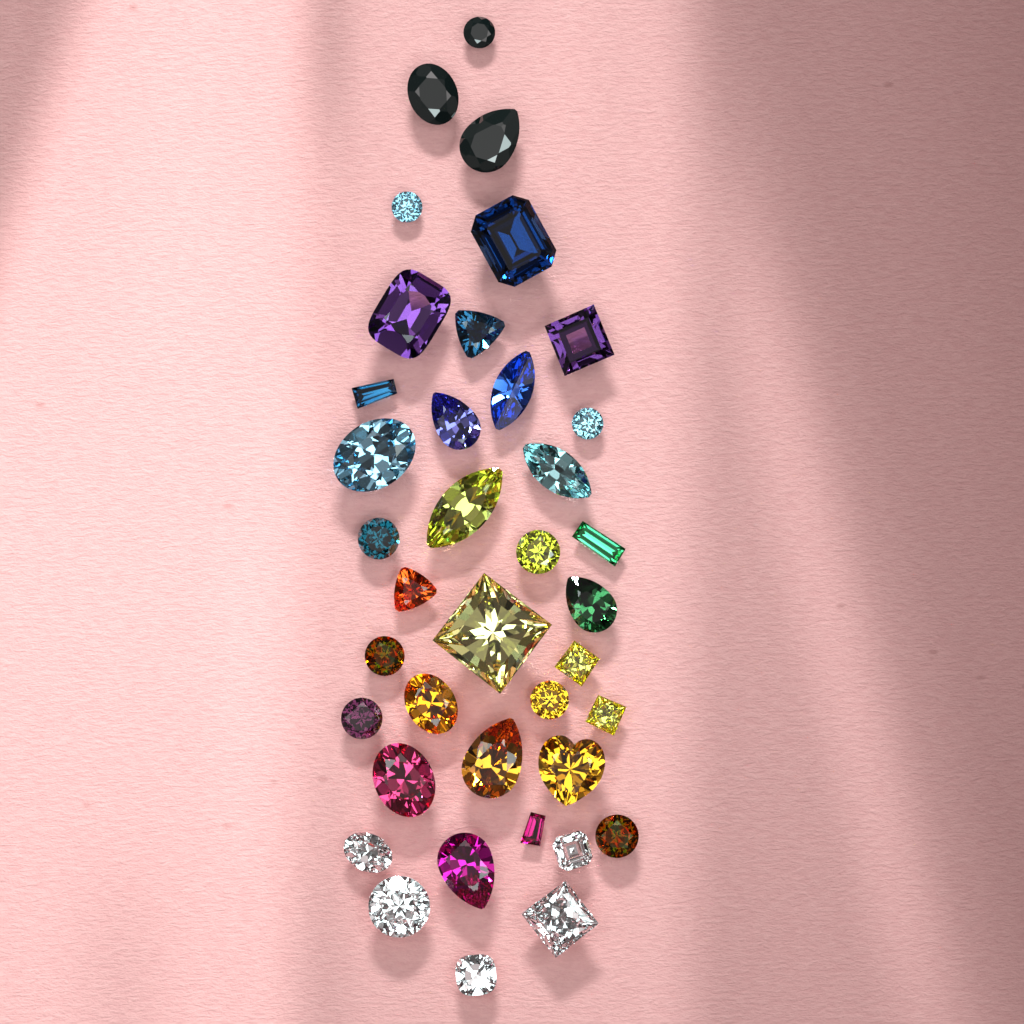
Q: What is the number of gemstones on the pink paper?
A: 38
